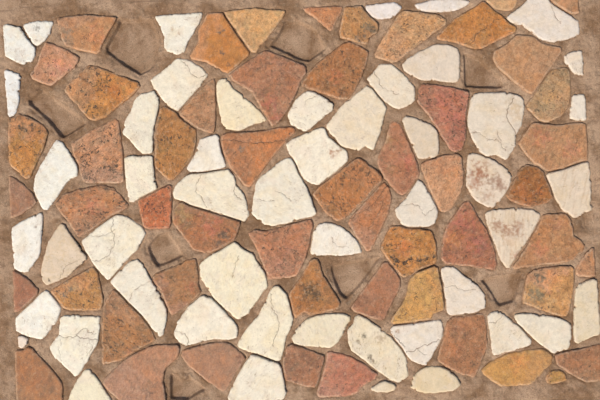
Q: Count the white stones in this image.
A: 50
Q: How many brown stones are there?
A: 53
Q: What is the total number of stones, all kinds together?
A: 103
